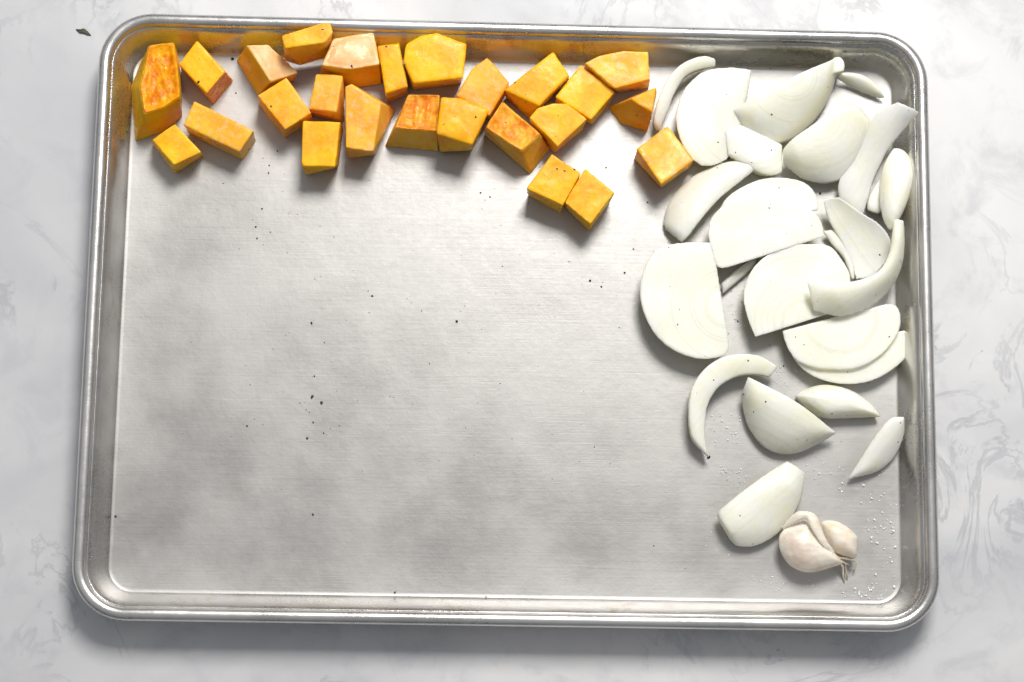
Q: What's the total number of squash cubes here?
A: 25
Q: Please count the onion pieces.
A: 22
